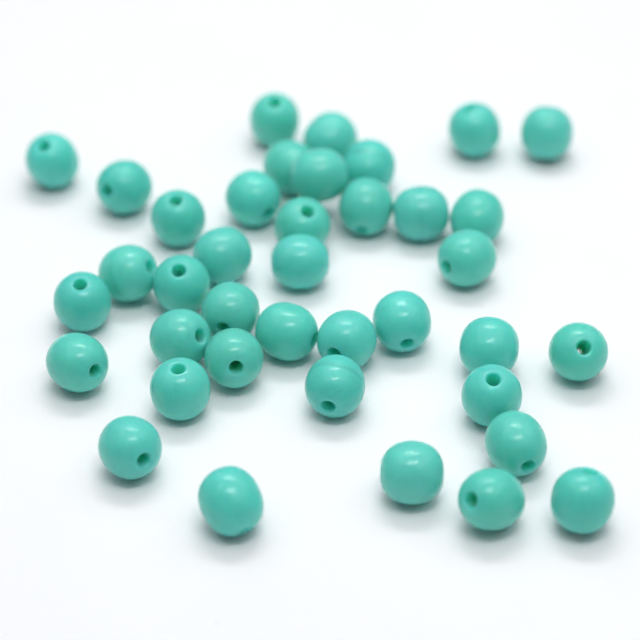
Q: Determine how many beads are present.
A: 39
